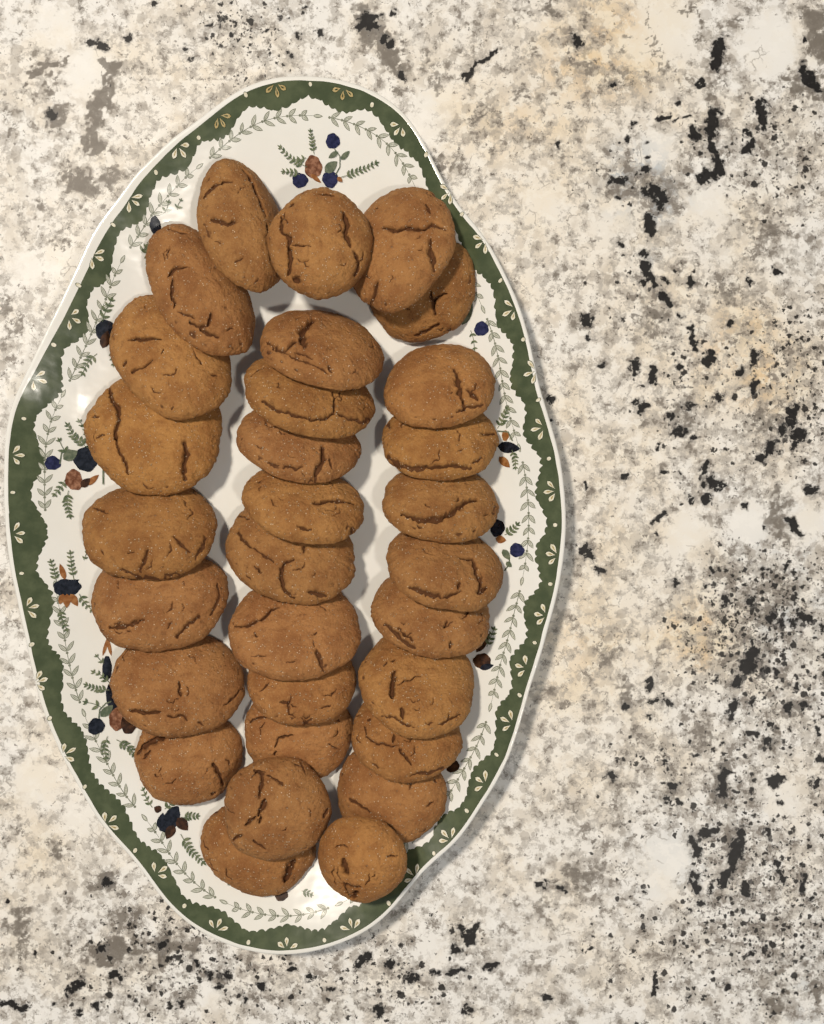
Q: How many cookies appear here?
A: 30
